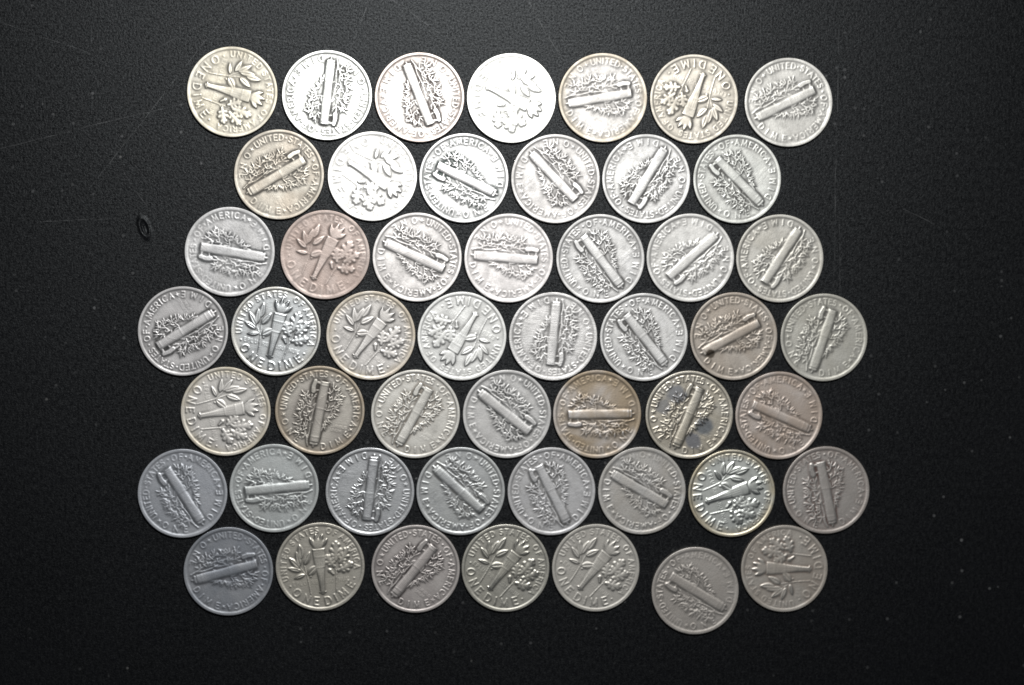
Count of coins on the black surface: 50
